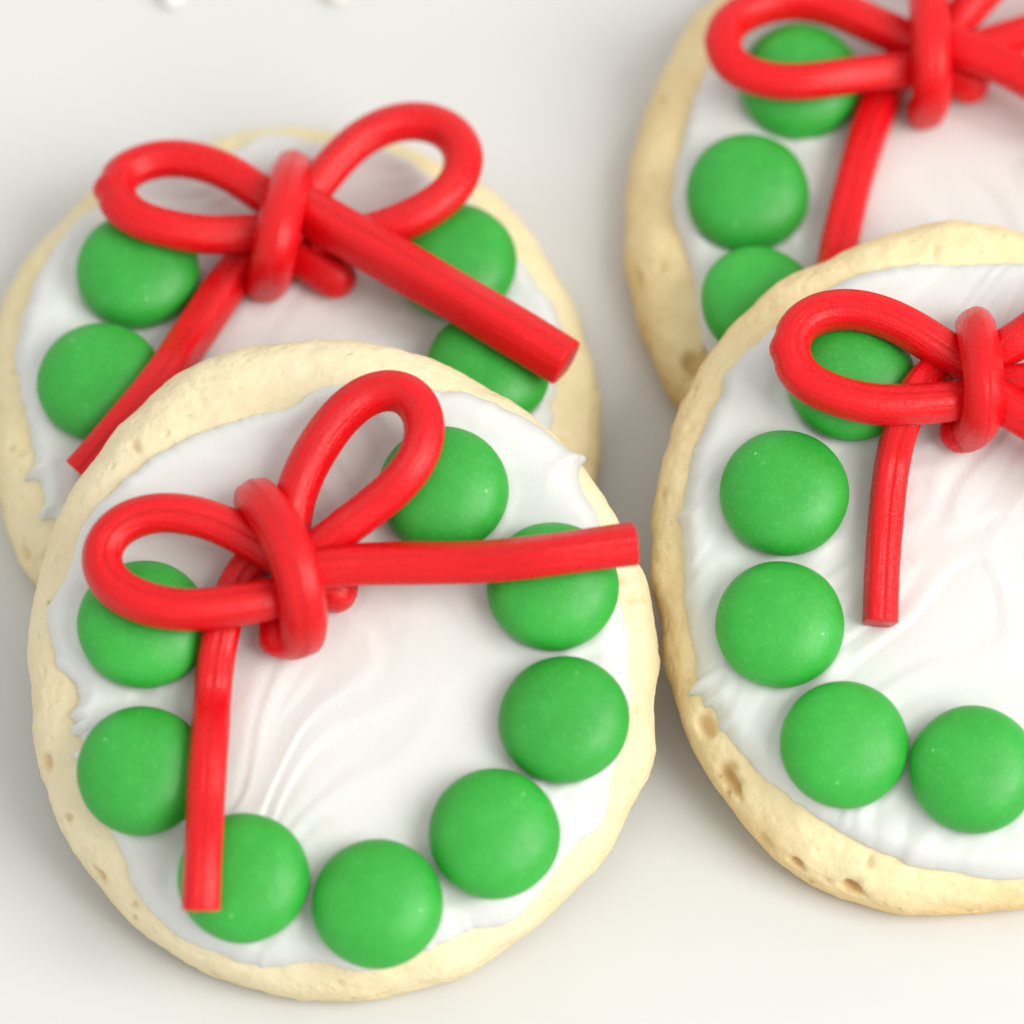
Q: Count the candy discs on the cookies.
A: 20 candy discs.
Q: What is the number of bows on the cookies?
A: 4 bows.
